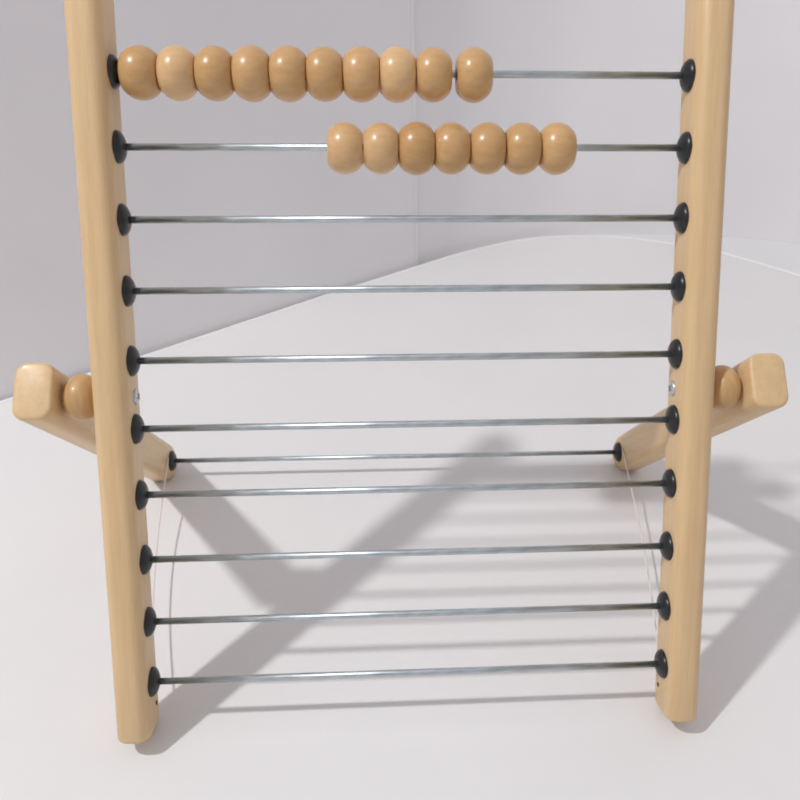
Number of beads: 17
